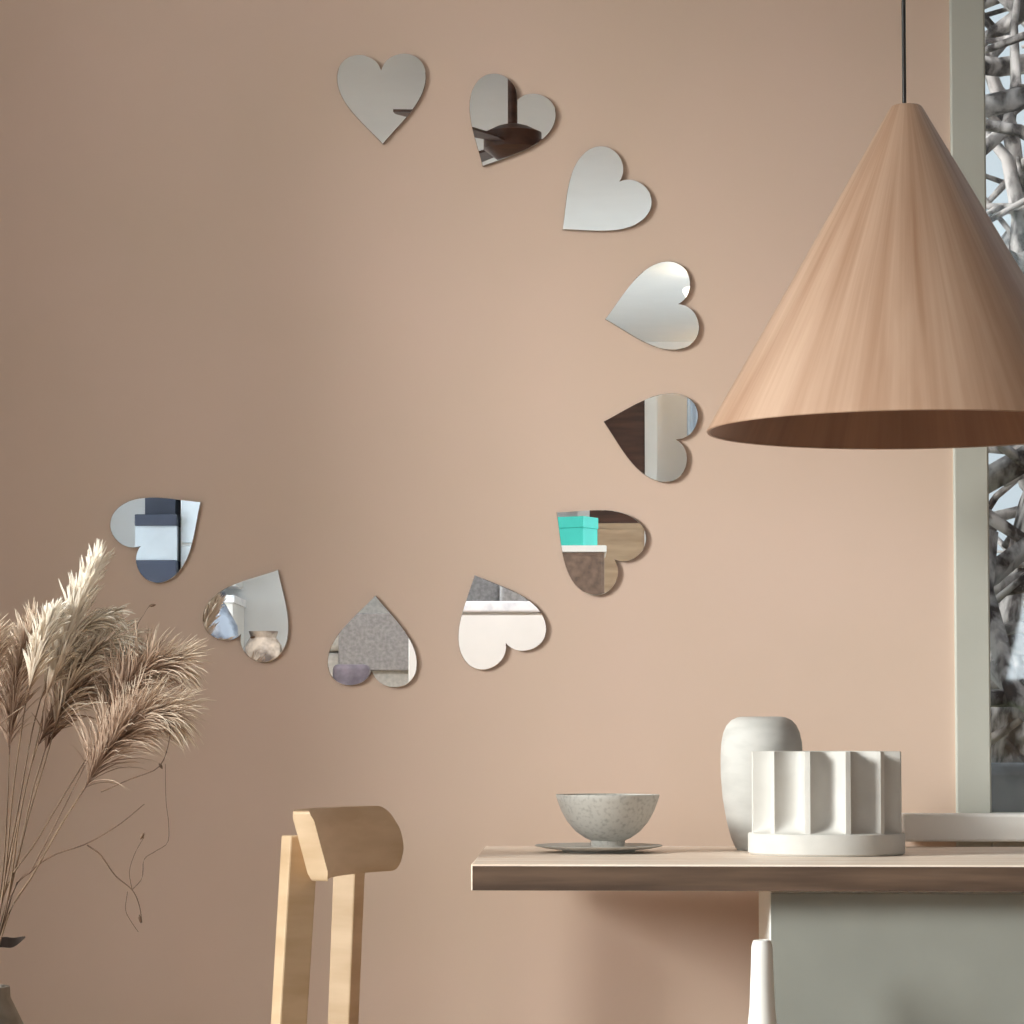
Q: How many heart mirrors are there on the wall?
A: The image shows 10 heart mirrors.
